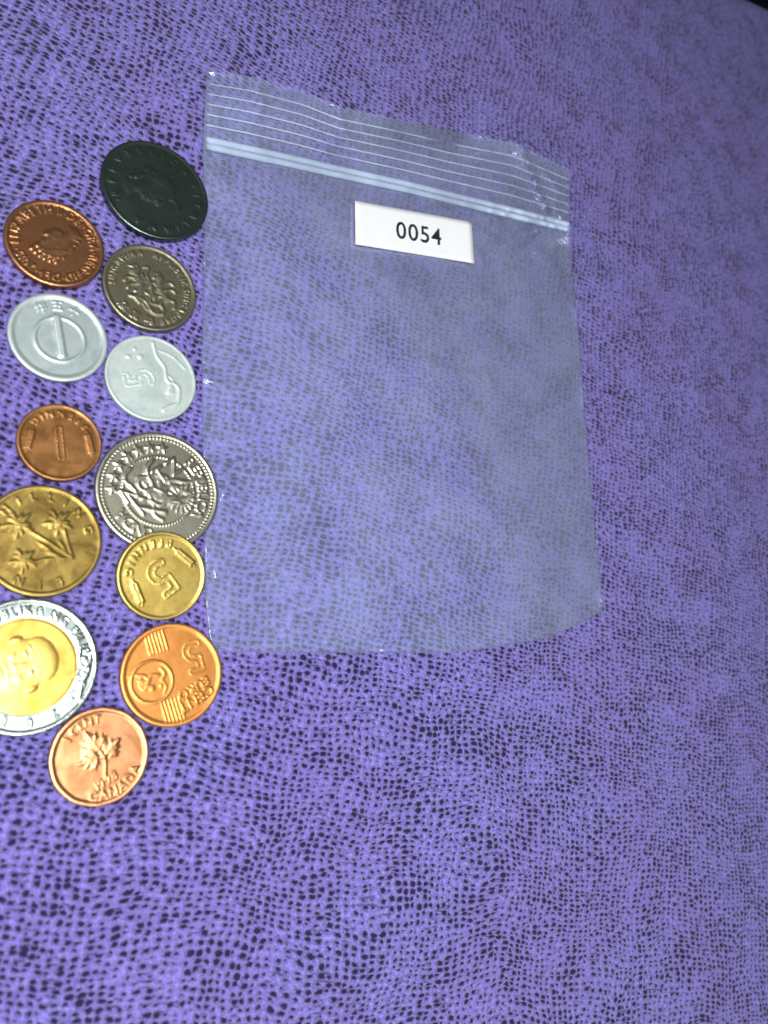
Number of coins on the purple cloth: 12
